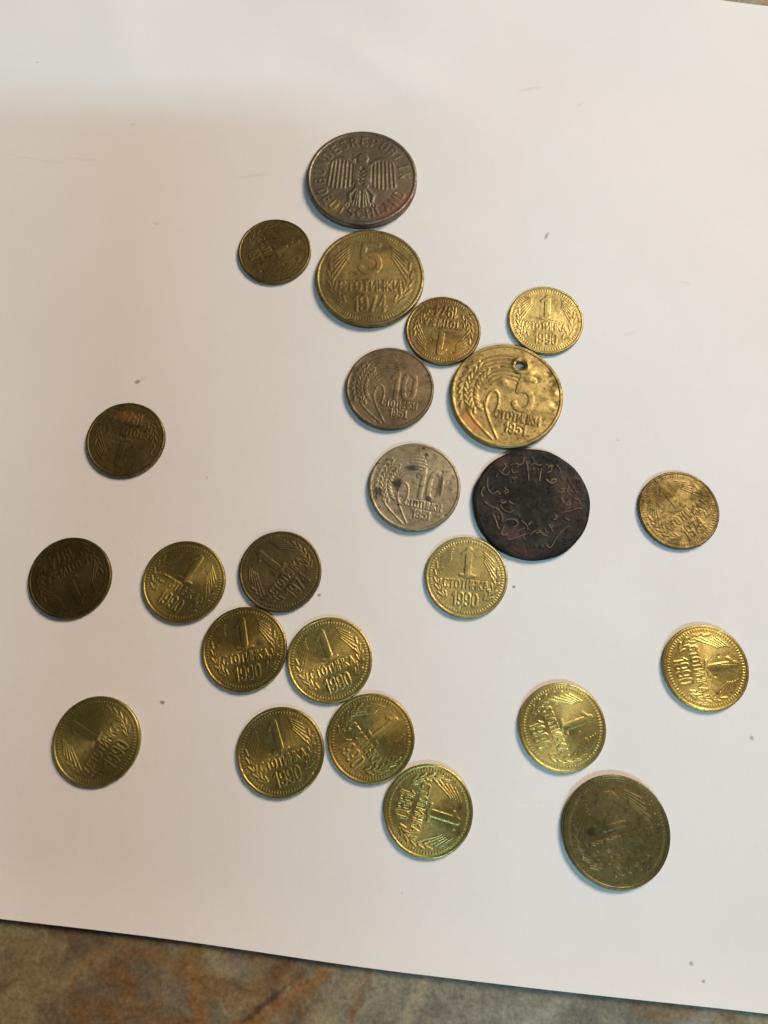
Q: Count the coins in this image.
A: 24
